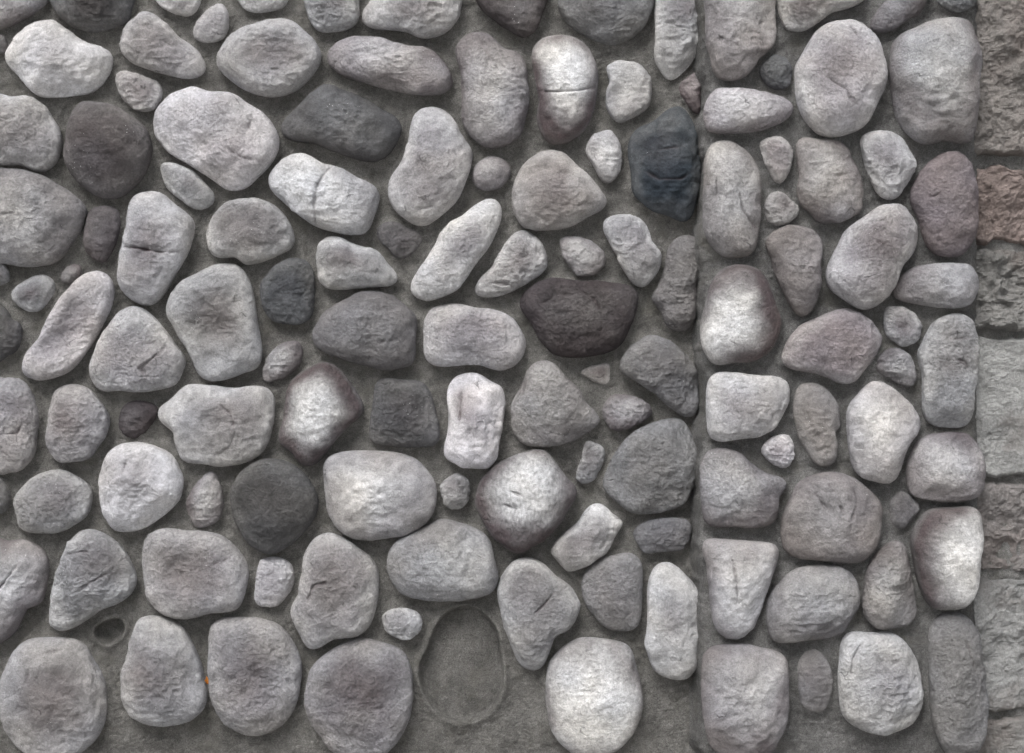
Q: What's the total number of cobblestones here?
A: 130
